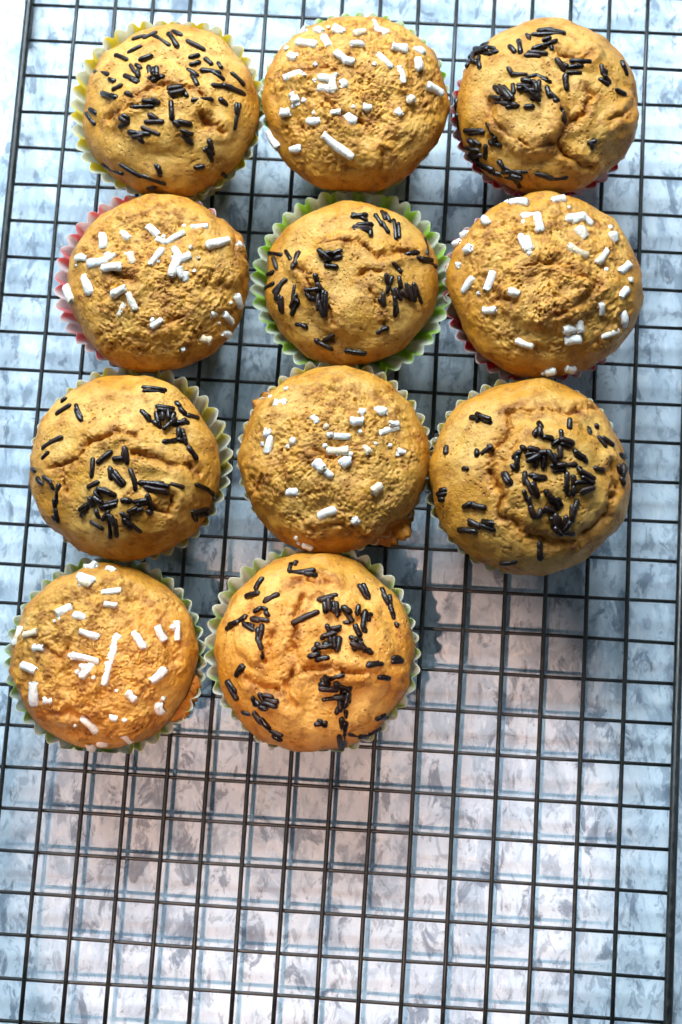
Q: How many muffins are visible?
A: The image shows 11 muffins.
